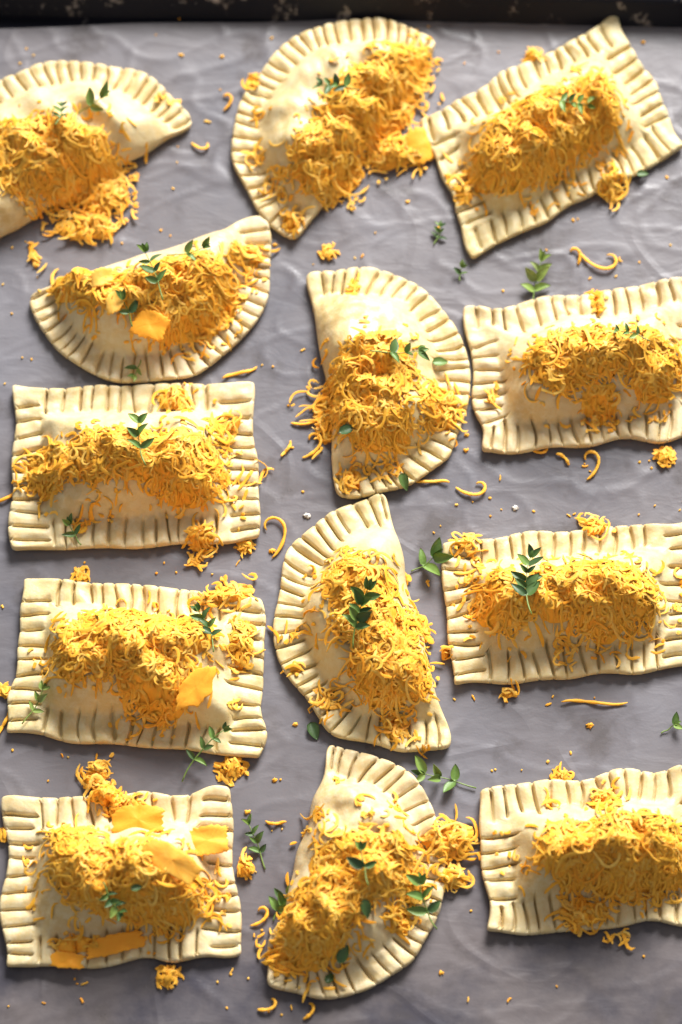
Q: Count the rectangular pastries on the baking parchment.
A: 7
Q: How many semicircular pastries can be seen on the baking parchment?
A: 6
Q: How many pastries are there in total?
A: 13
